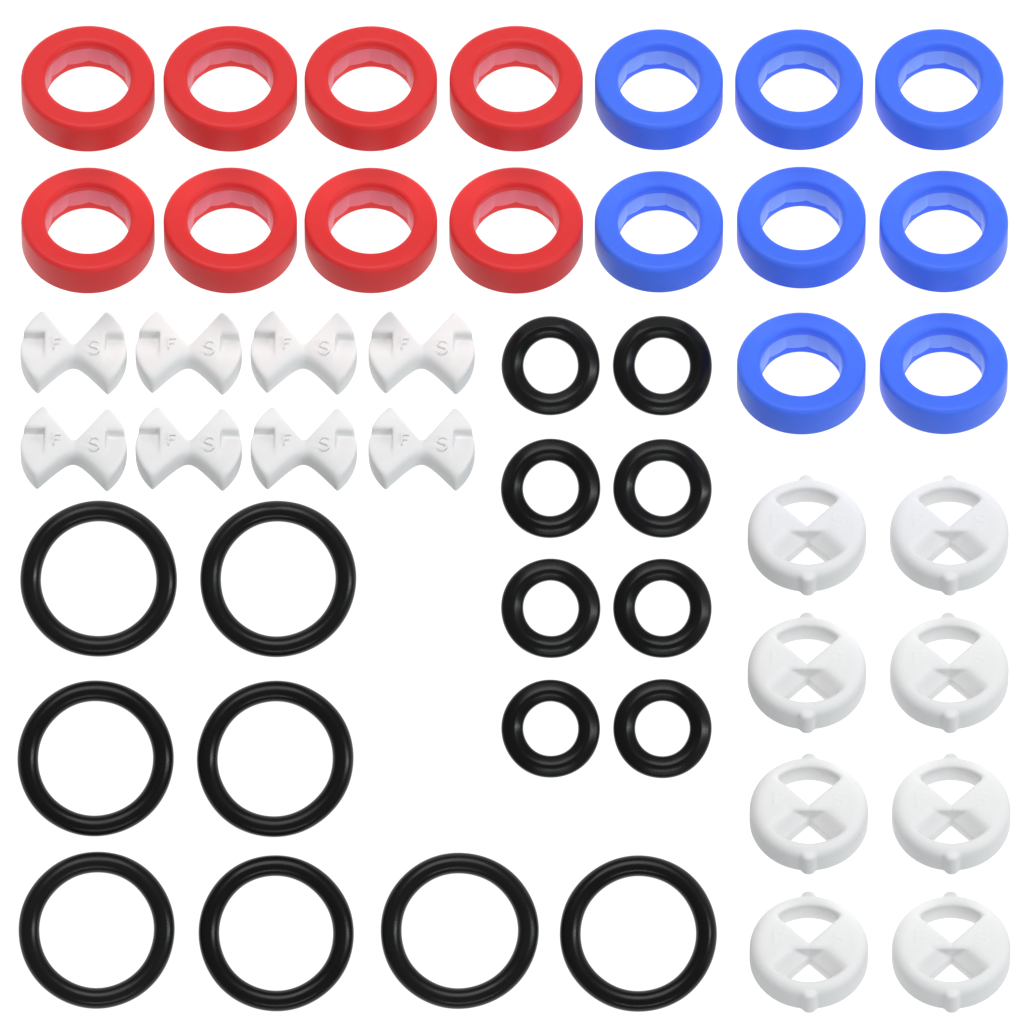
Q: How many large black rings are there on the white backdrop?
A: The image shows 8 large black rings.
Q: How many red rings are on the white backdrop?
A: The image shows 8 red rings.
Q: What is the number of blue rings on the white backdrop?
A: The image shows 8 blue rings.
